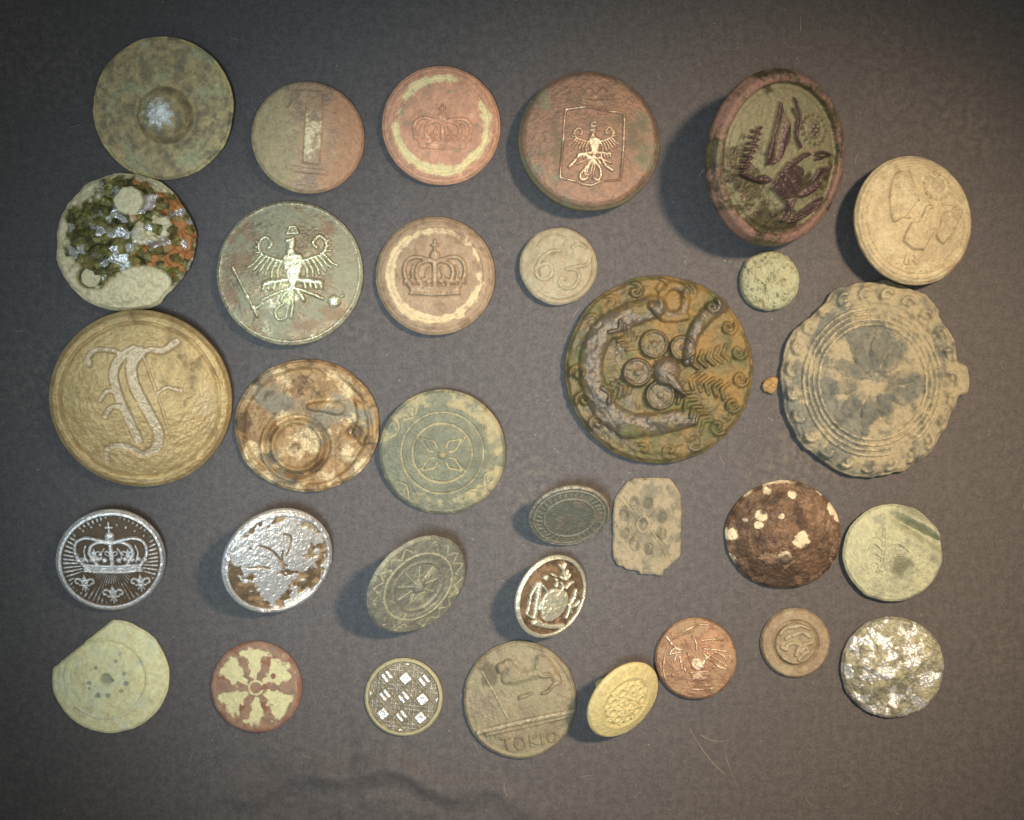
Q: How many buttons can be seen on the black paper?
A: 32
